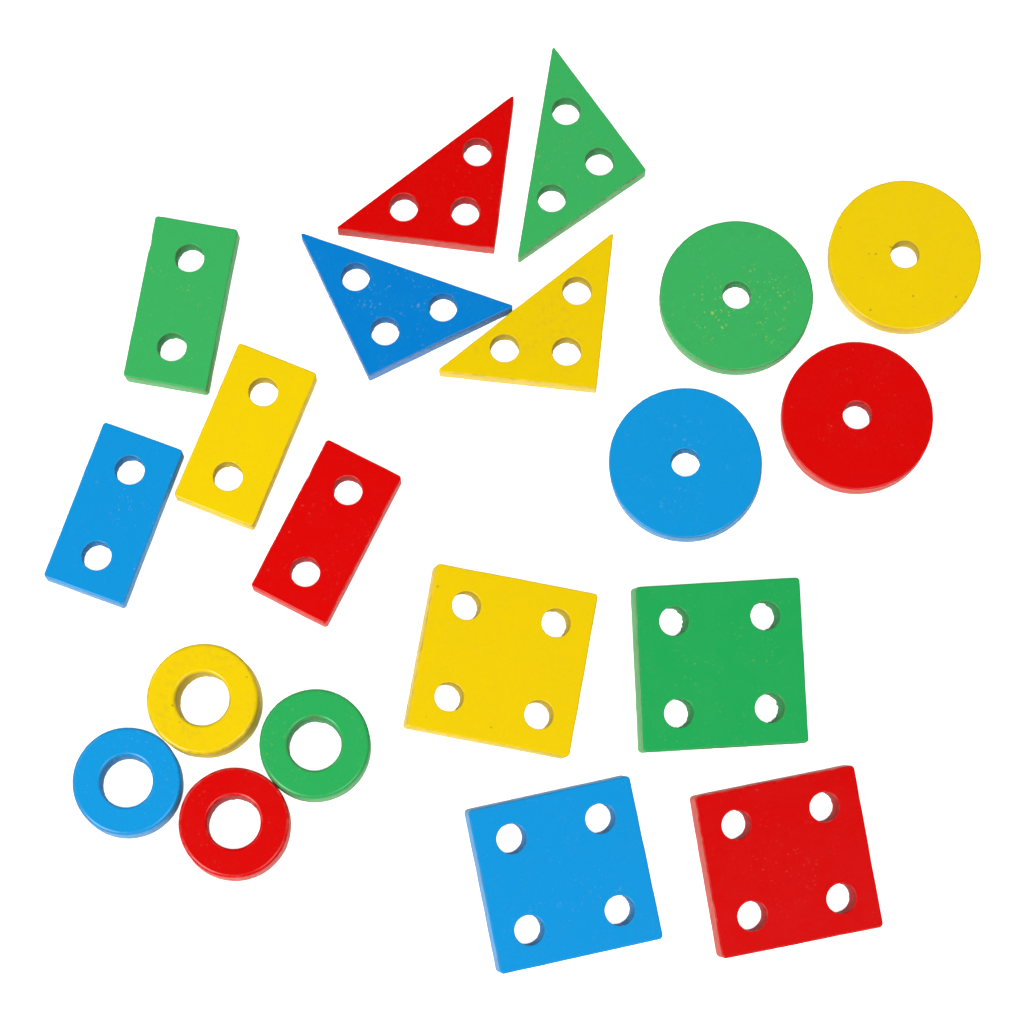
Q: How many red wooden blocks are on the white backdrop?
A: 5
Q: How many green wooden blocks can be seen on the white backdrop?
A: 5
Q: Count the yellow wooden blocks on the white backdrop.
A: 5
